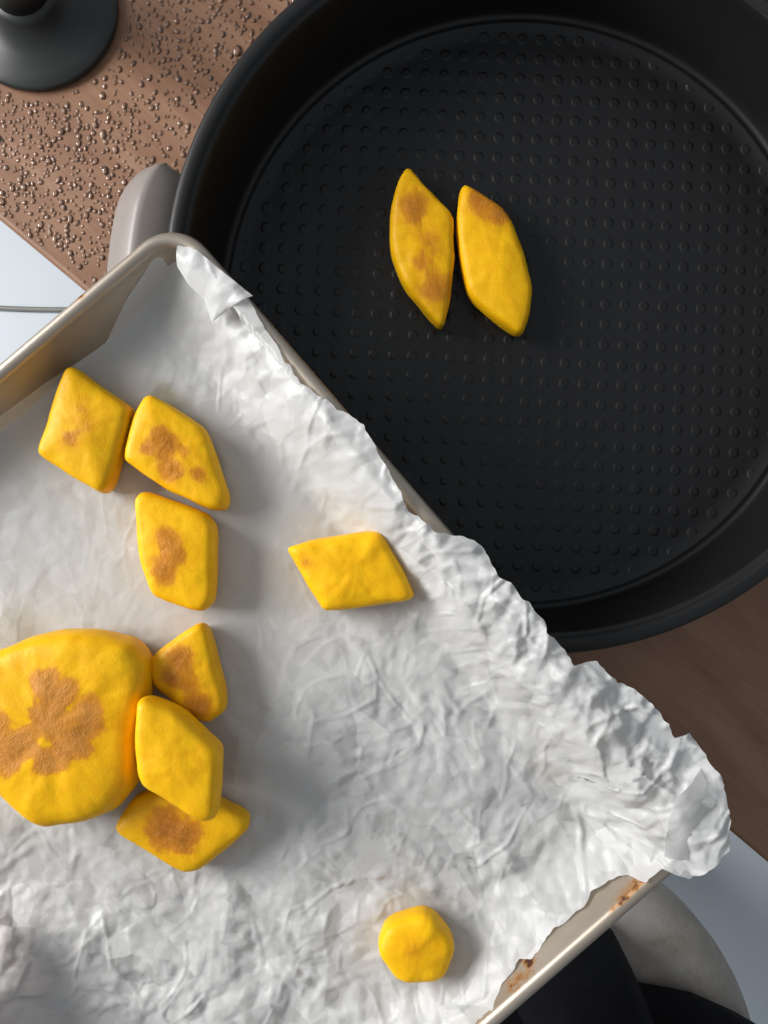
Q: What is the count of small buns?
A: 10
